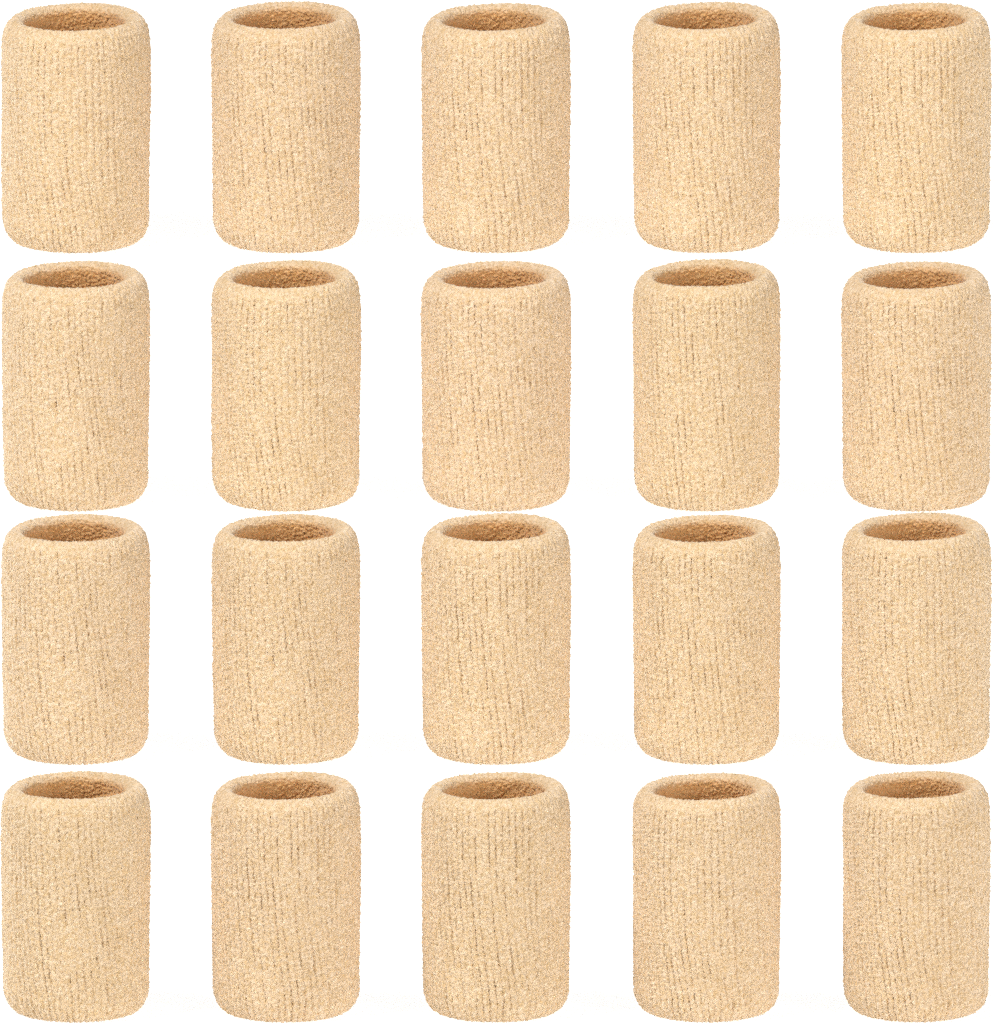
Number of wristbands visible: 20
